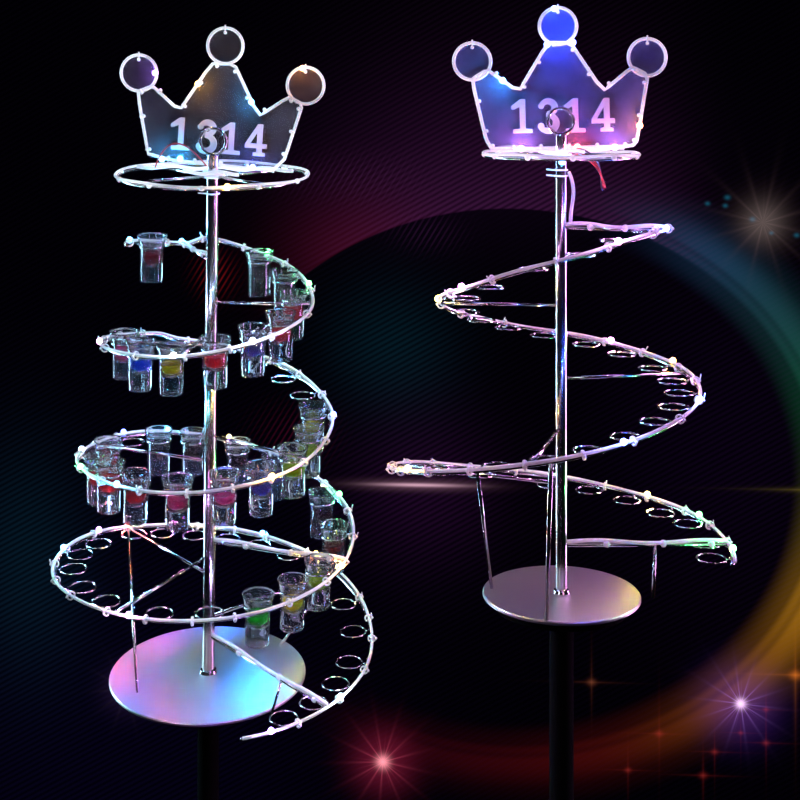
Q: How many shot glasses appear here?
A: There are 29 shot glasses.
